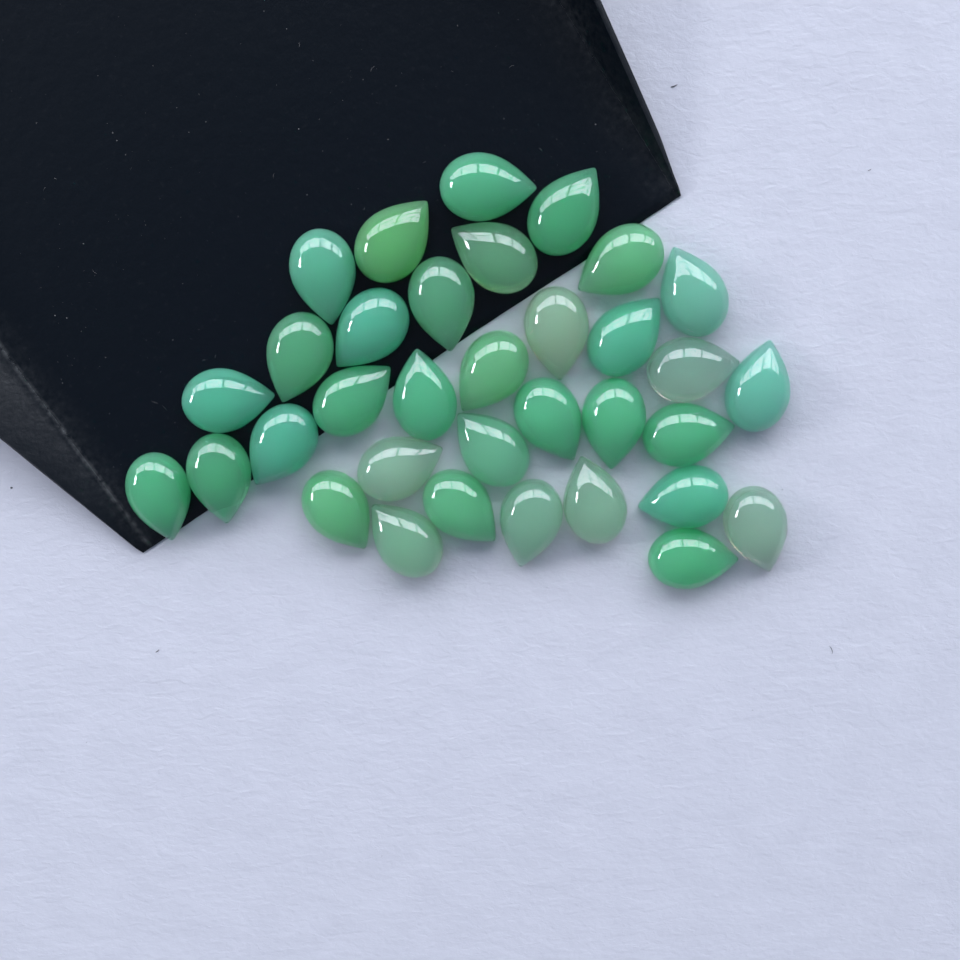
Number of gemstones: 34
